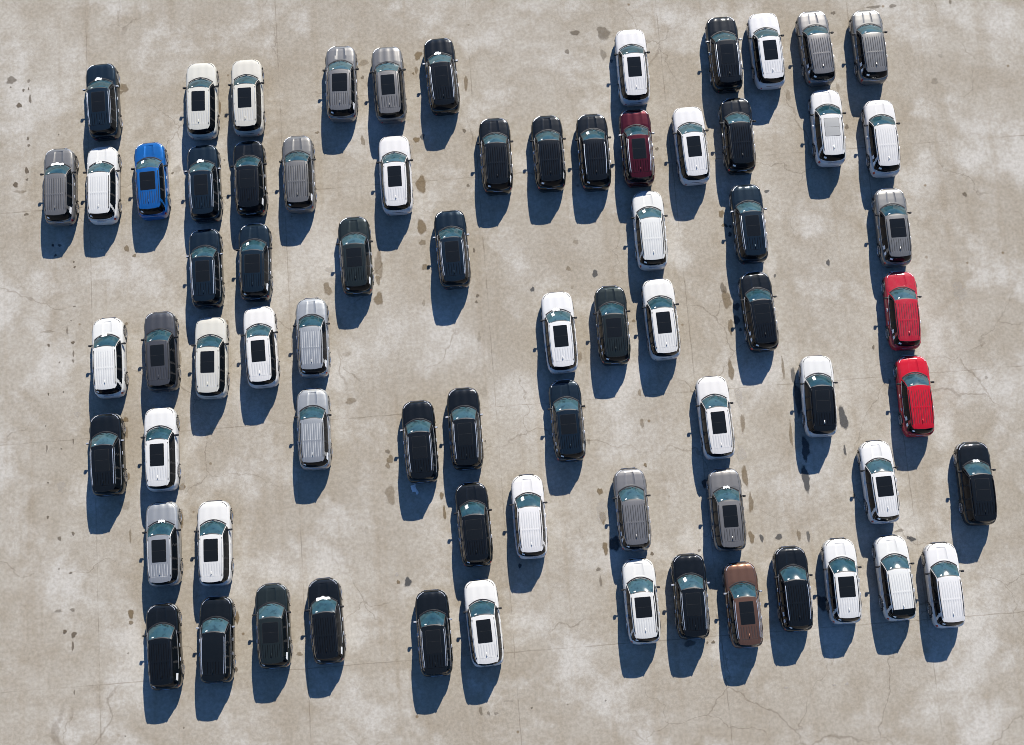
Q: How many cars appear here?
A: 73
